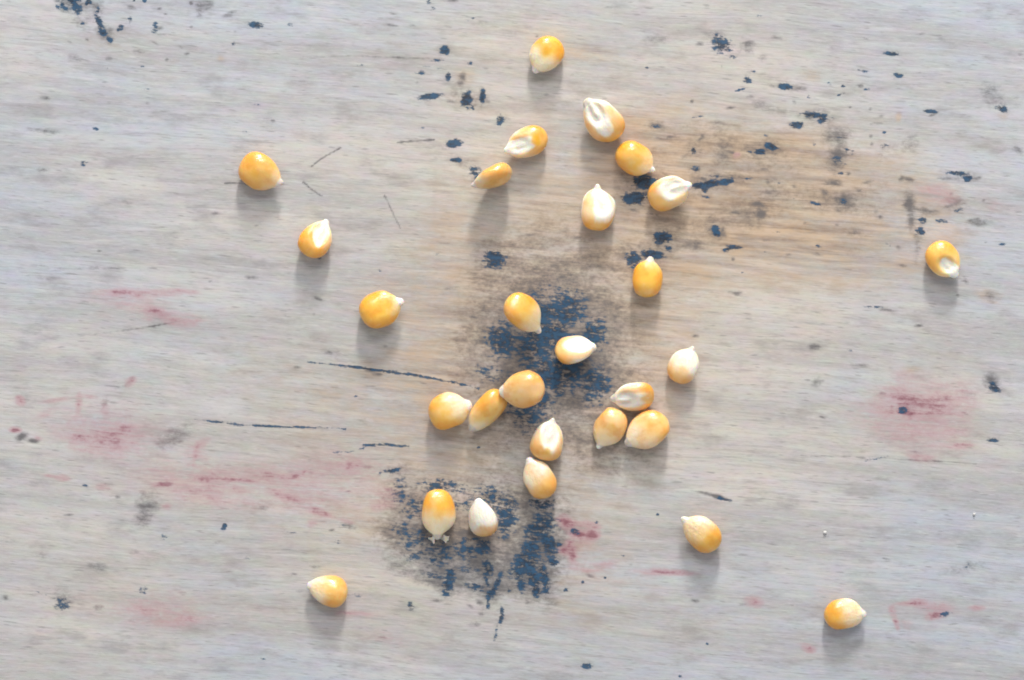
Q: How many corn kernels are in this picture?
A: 28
